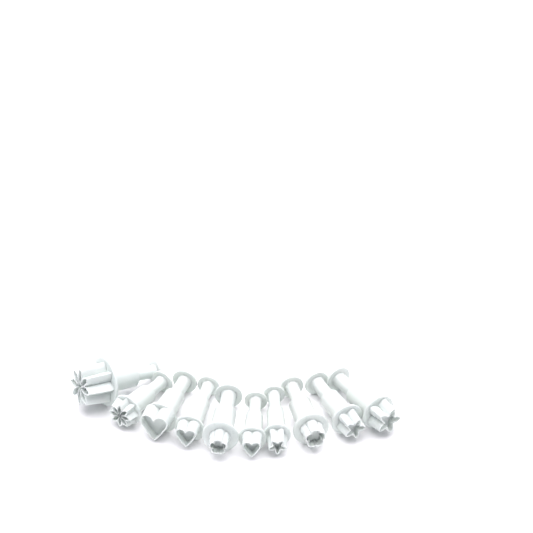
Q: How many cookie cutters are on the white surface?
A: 10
